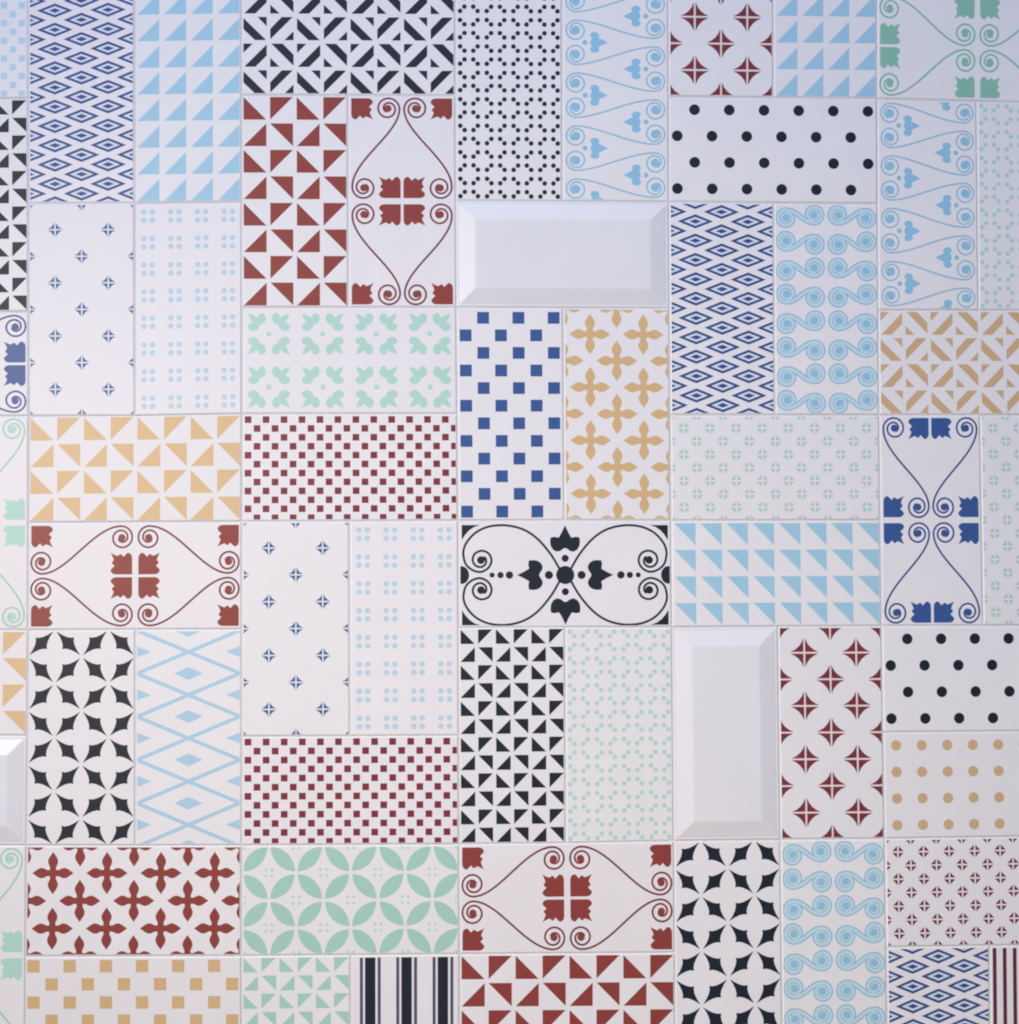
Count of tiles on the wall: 60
